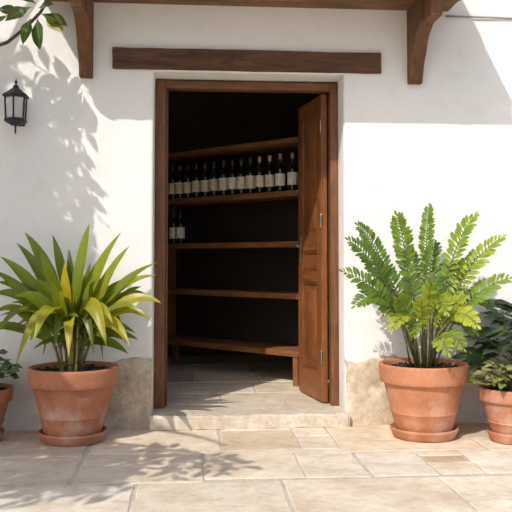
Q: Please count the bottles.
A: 16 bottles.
